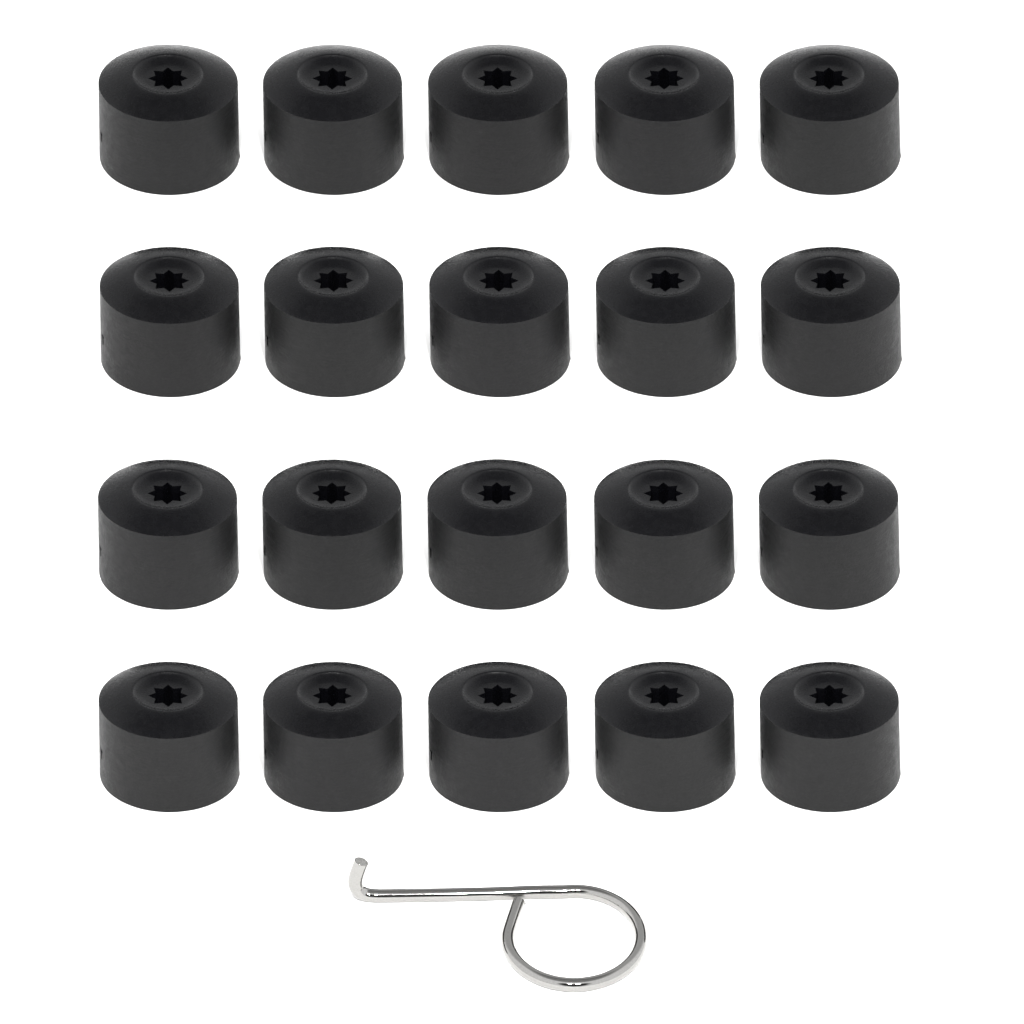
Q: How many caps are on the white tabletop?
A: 20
